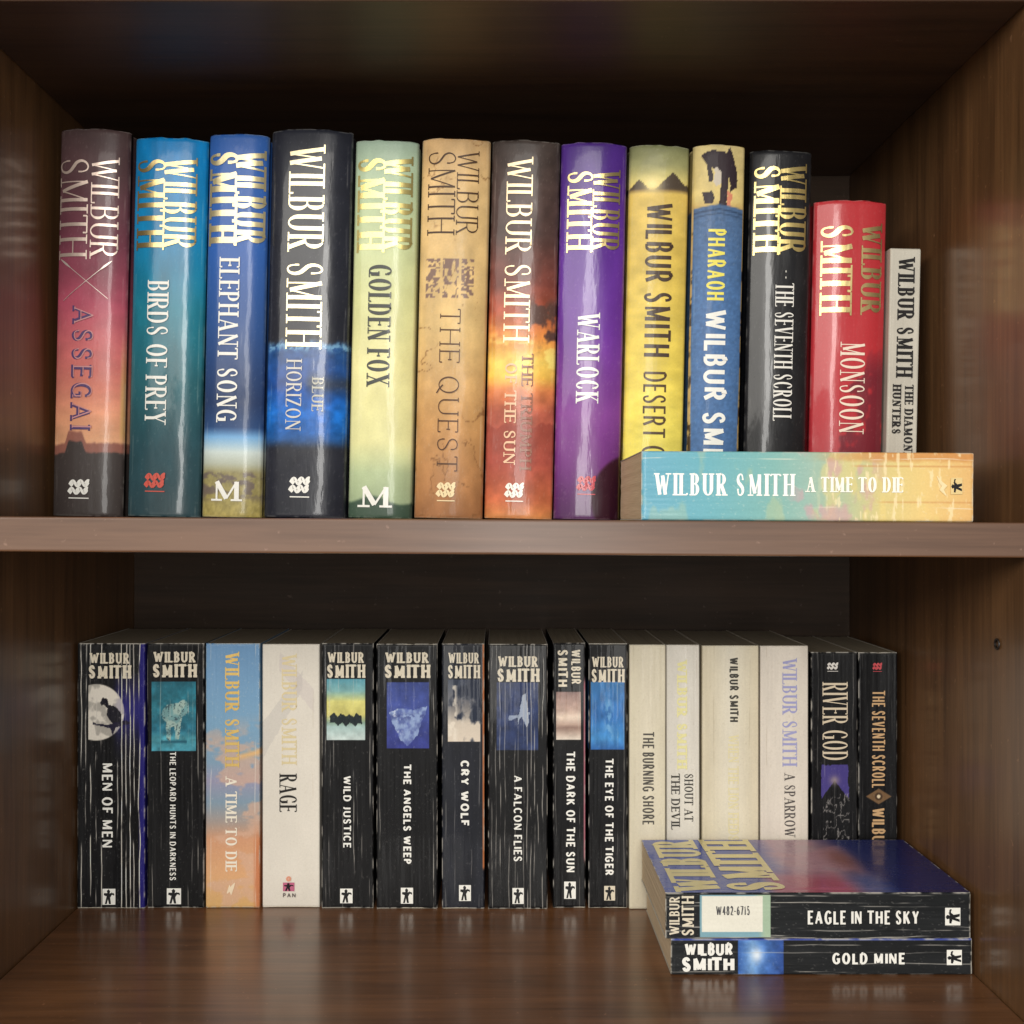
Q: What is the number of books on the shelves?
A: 32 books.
